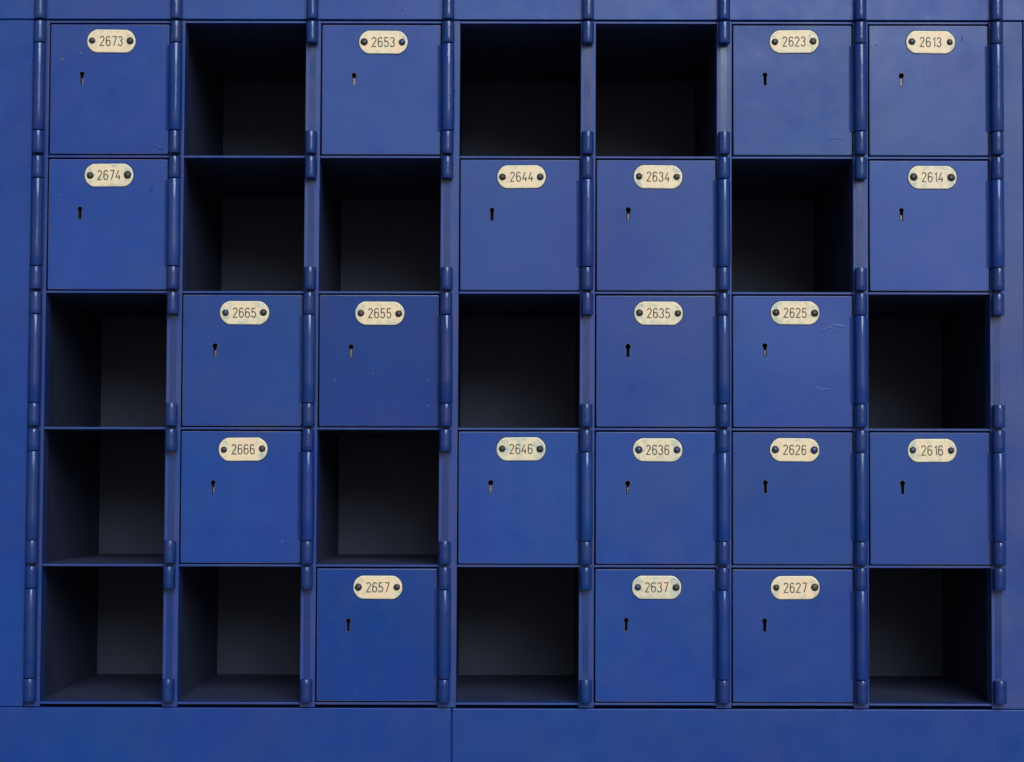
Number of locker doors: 20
